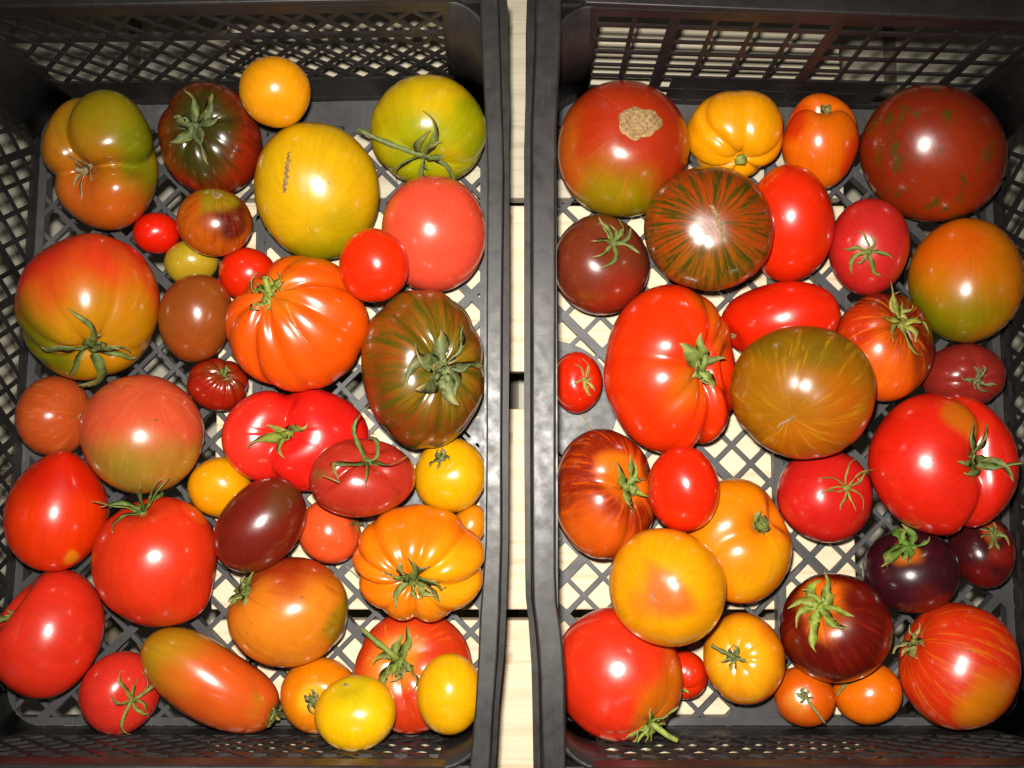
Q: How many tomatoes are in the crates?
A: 66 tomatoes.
